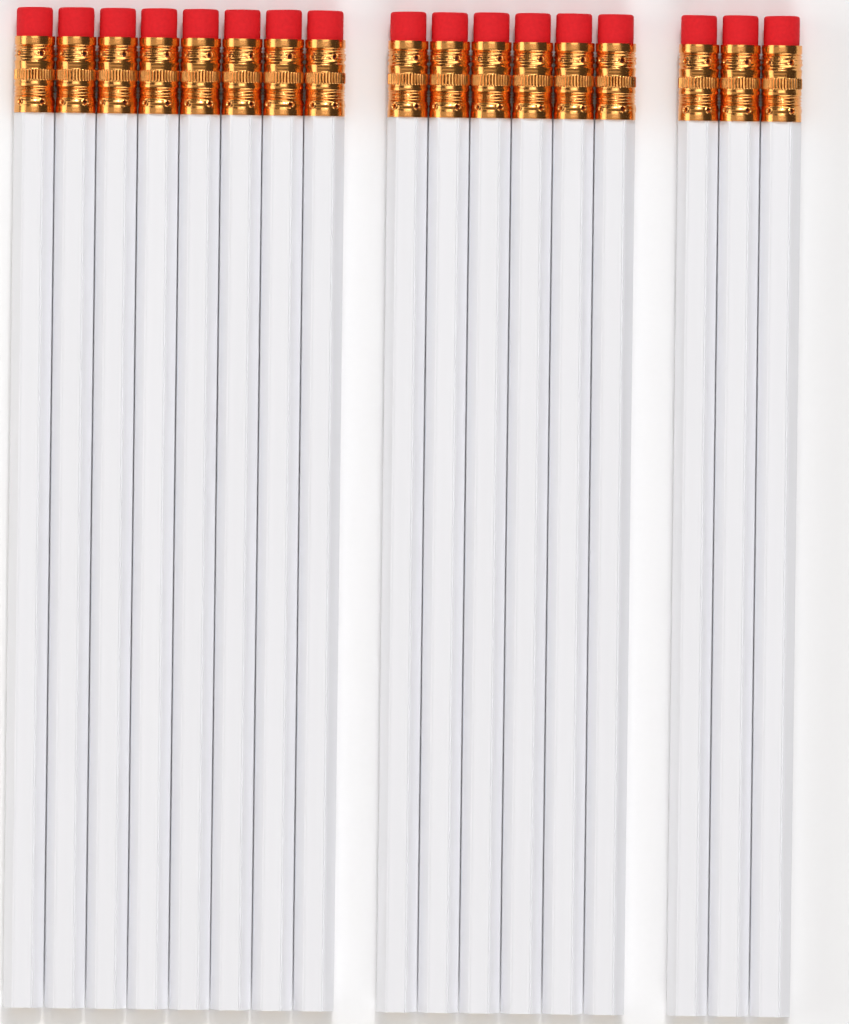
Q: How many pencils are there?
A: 17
